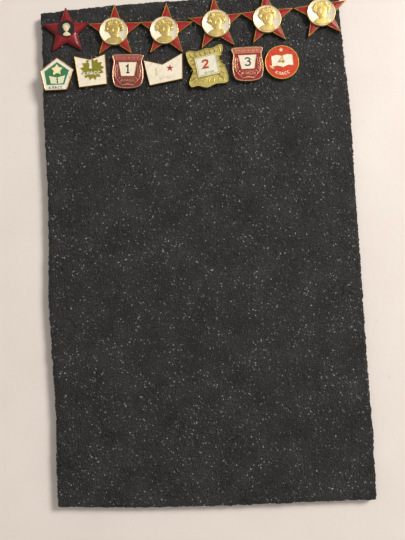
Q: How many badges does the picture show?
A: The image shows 13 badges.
